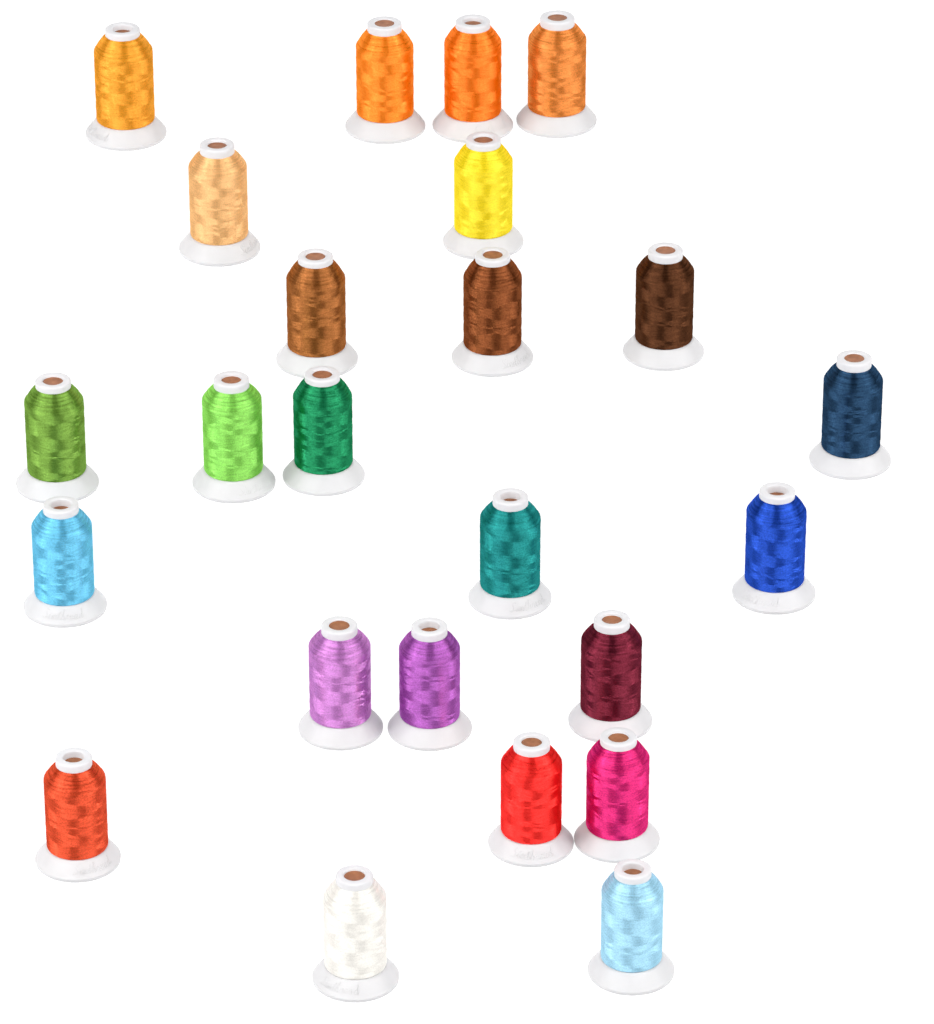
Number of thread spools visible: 24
